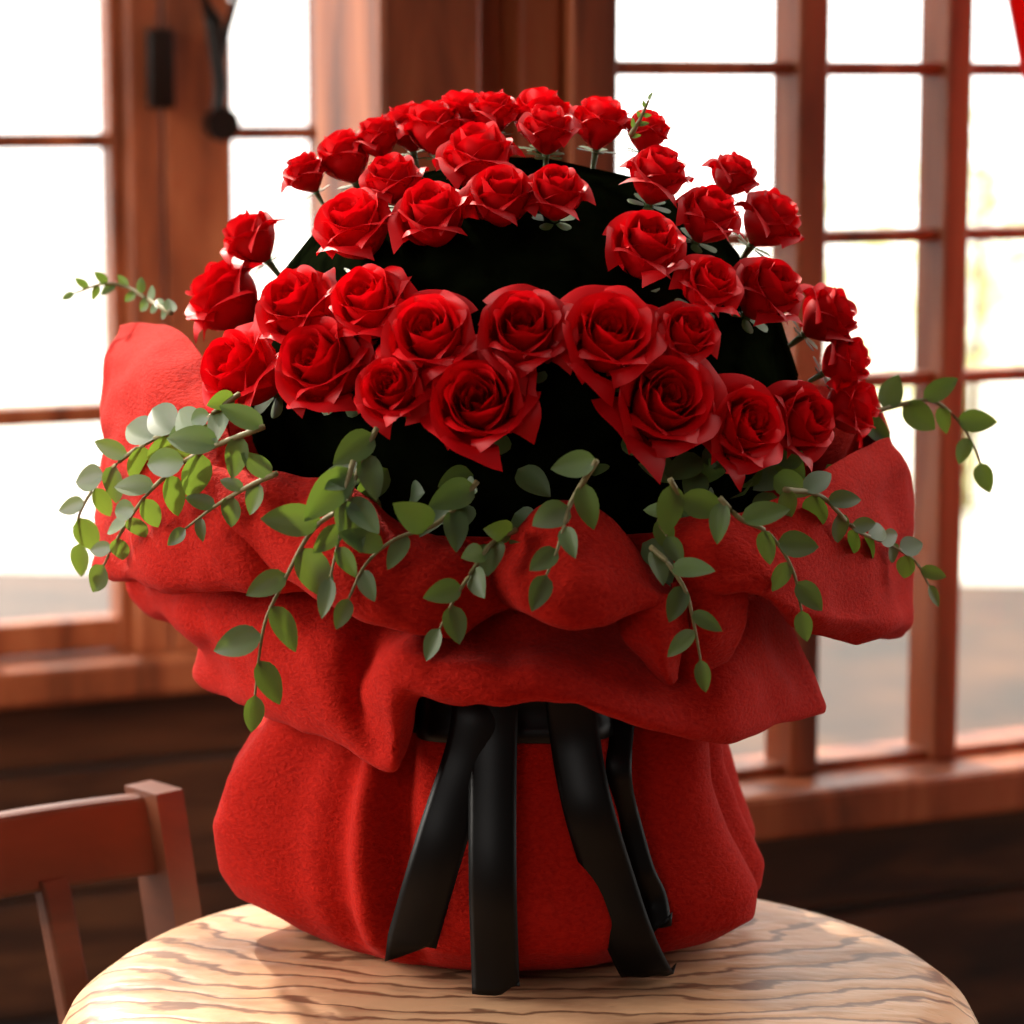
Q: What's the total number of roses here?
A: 42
